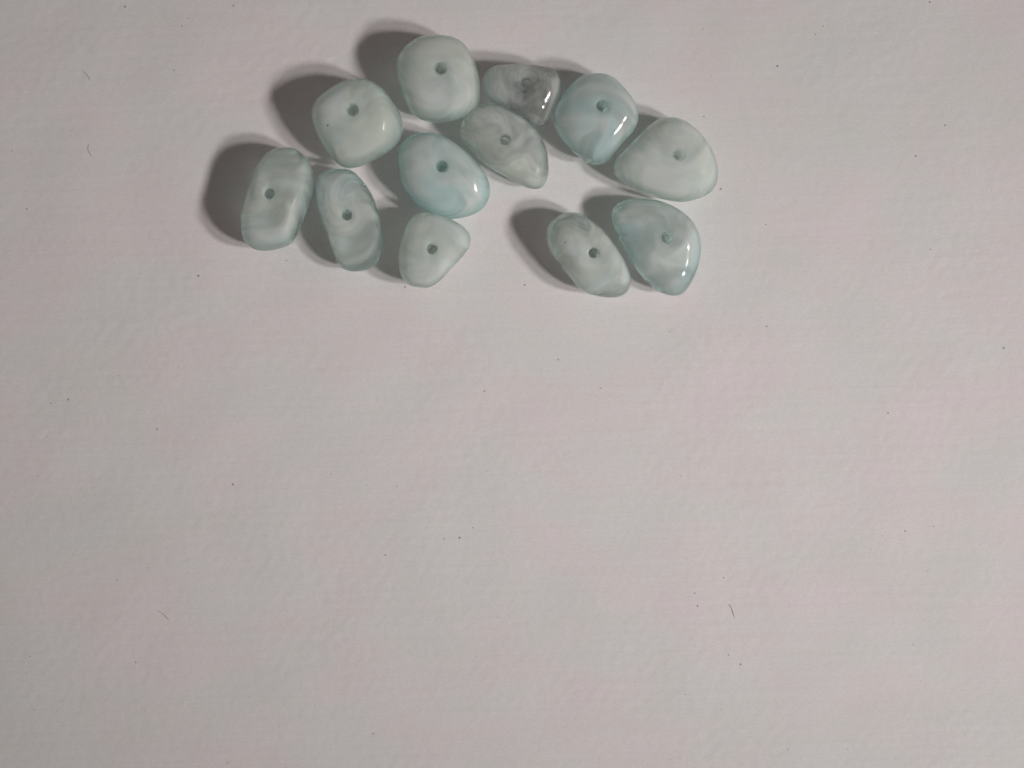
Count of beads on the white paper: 12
